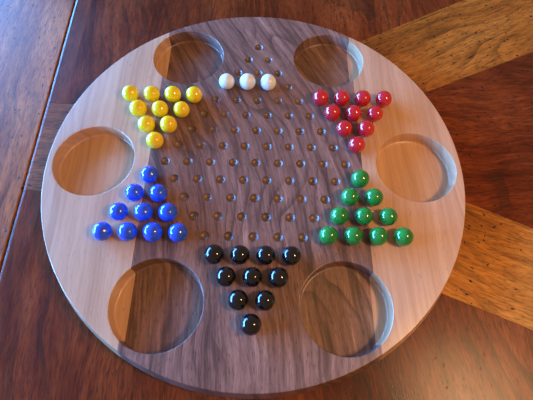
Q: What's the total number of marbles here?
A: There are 53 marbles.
